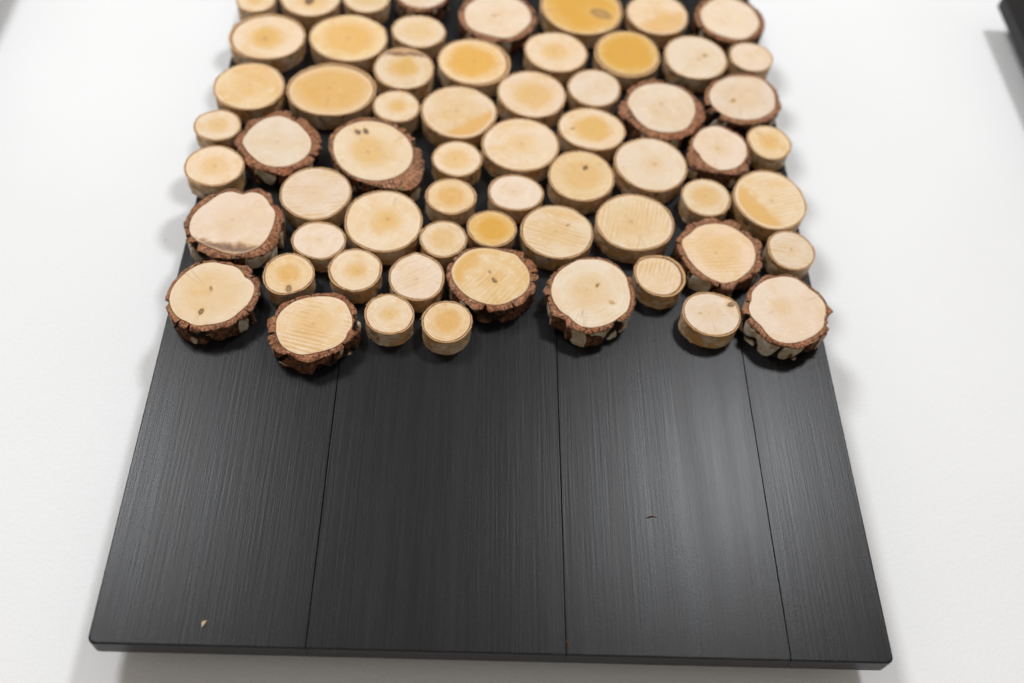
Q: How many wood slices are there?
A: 62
